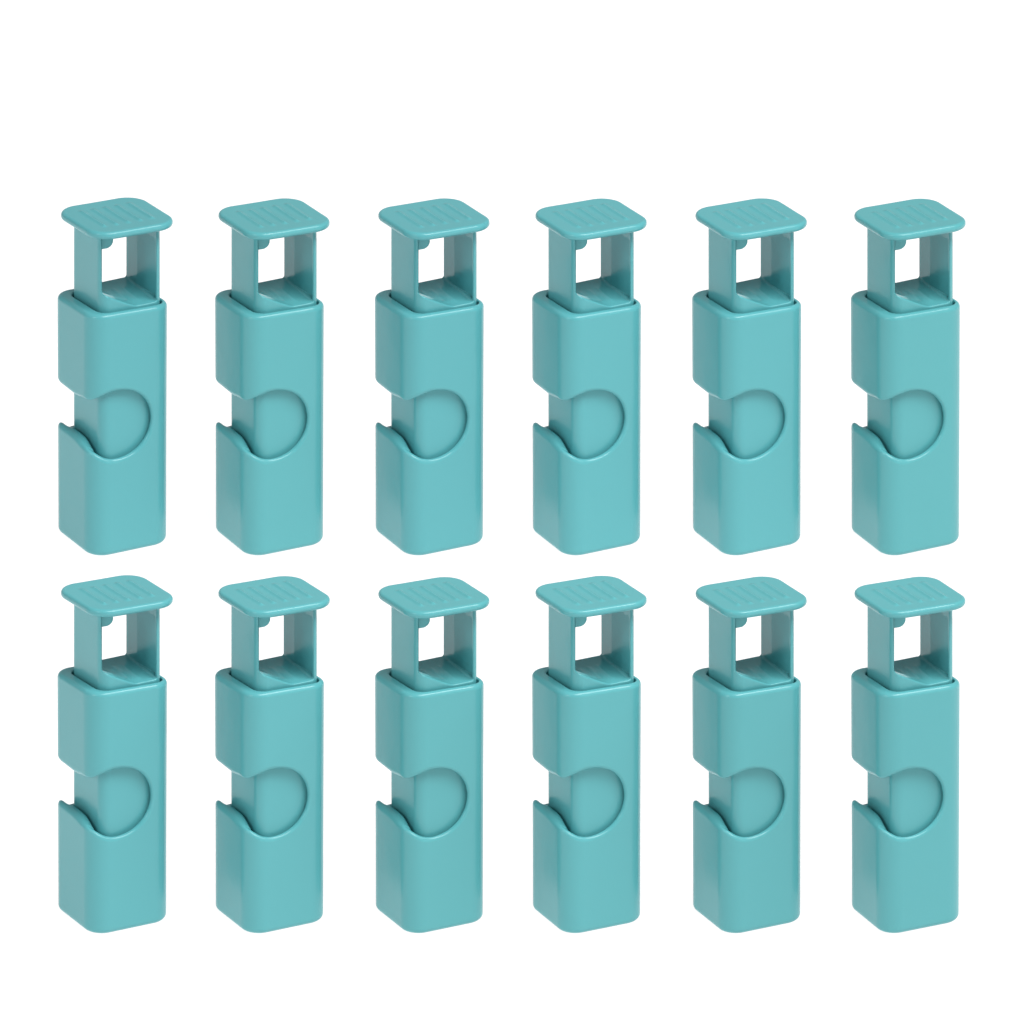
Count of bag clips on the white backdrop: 12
